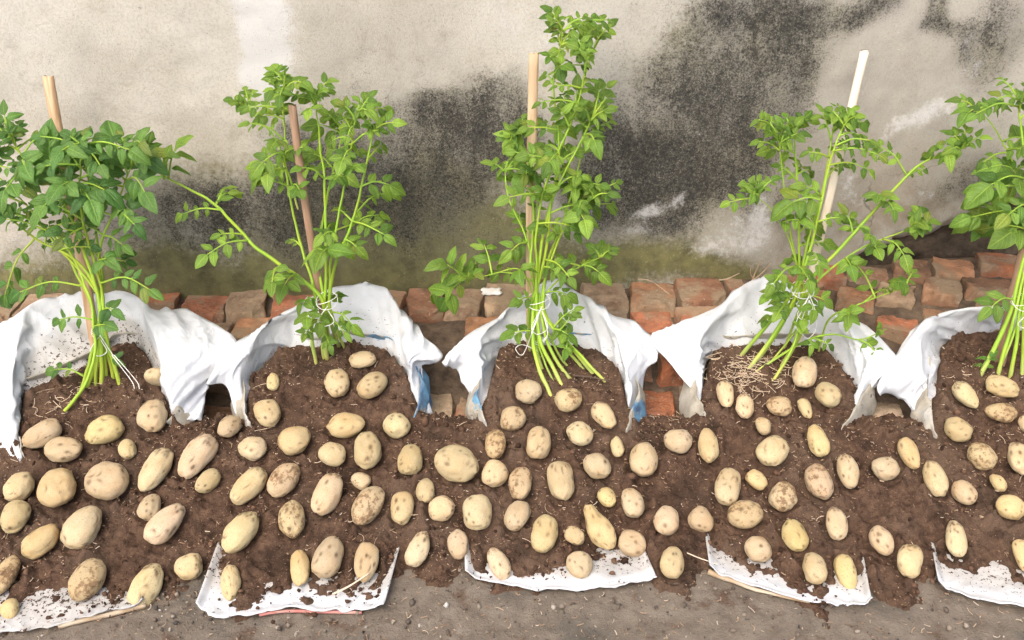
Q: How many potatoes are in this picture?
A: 117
